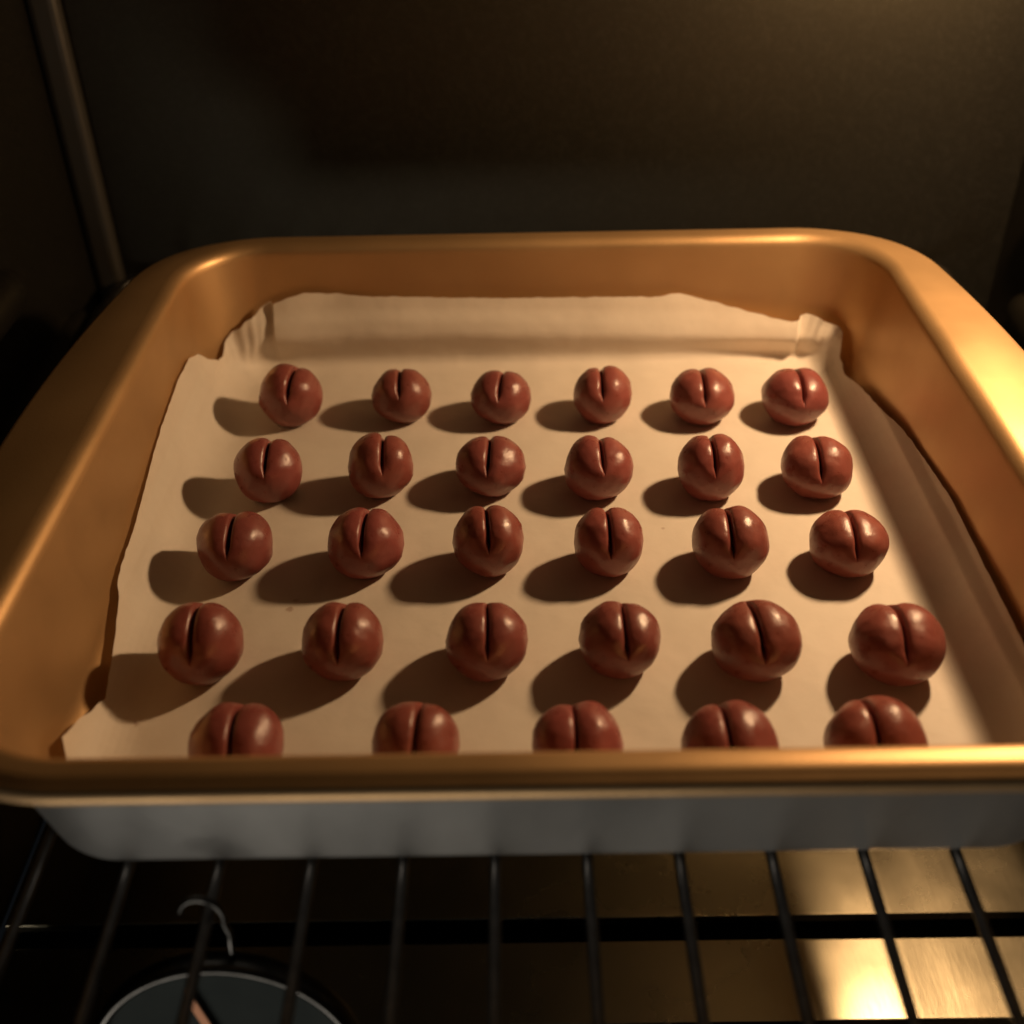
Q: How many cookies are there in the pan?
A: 29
